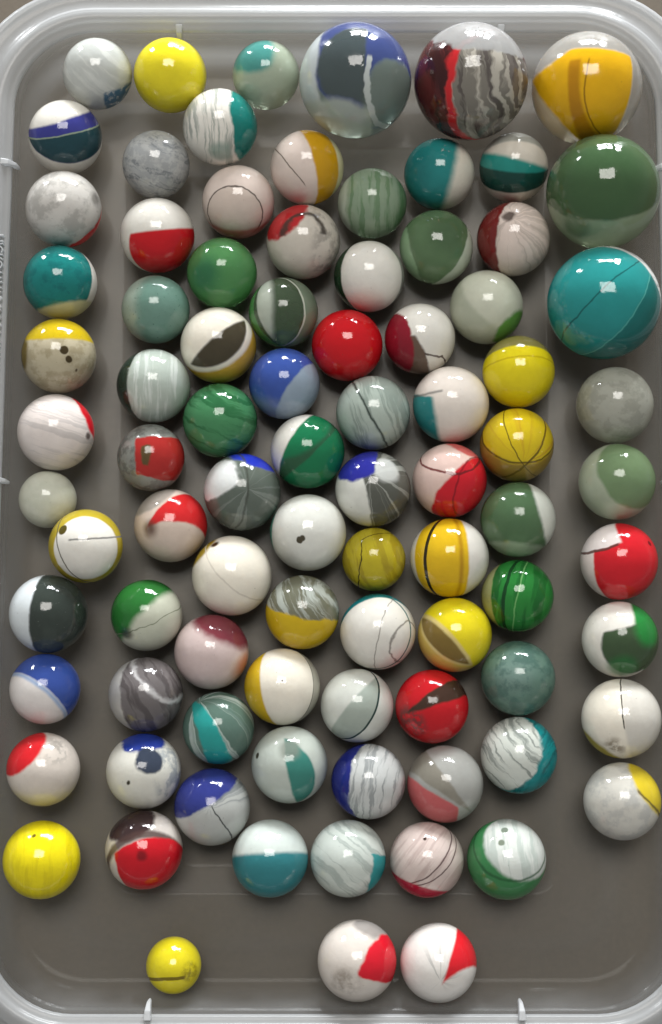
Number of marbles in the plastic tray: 88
